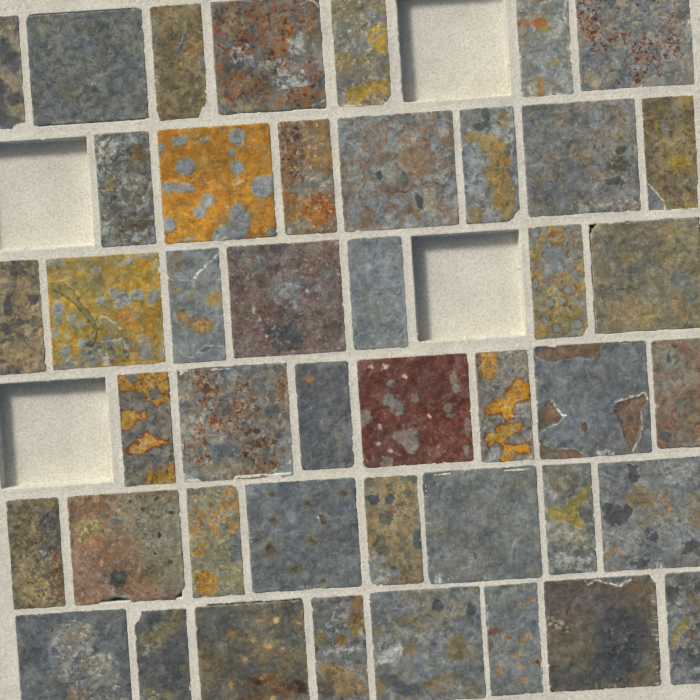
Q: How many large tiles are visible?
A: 20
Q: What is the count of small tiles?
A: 24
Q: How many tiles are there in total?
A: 44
